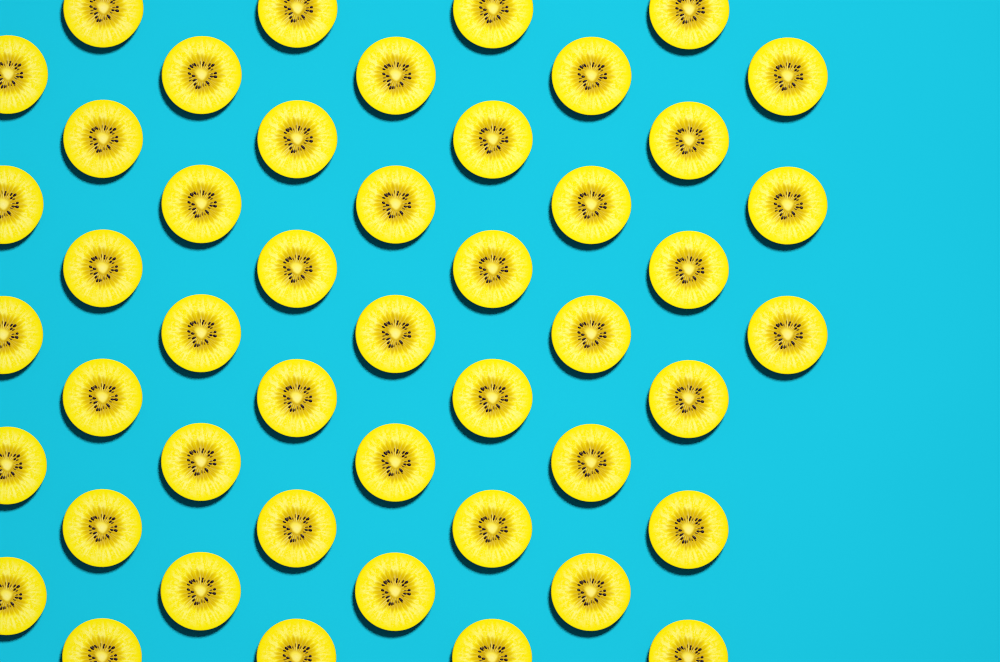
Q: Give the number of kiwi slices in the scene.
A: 47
